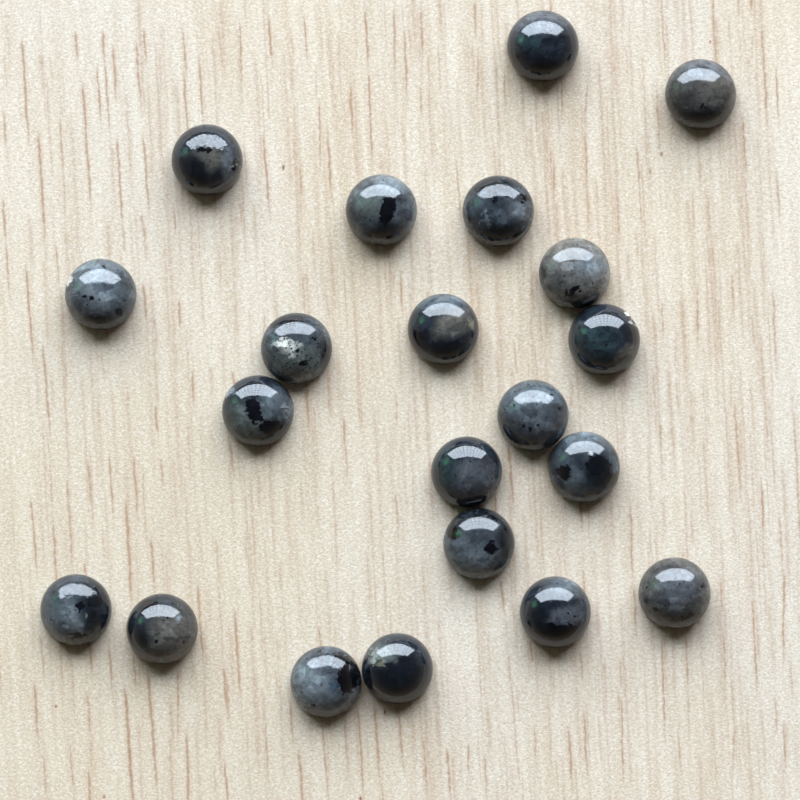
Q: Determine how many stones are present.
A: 21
